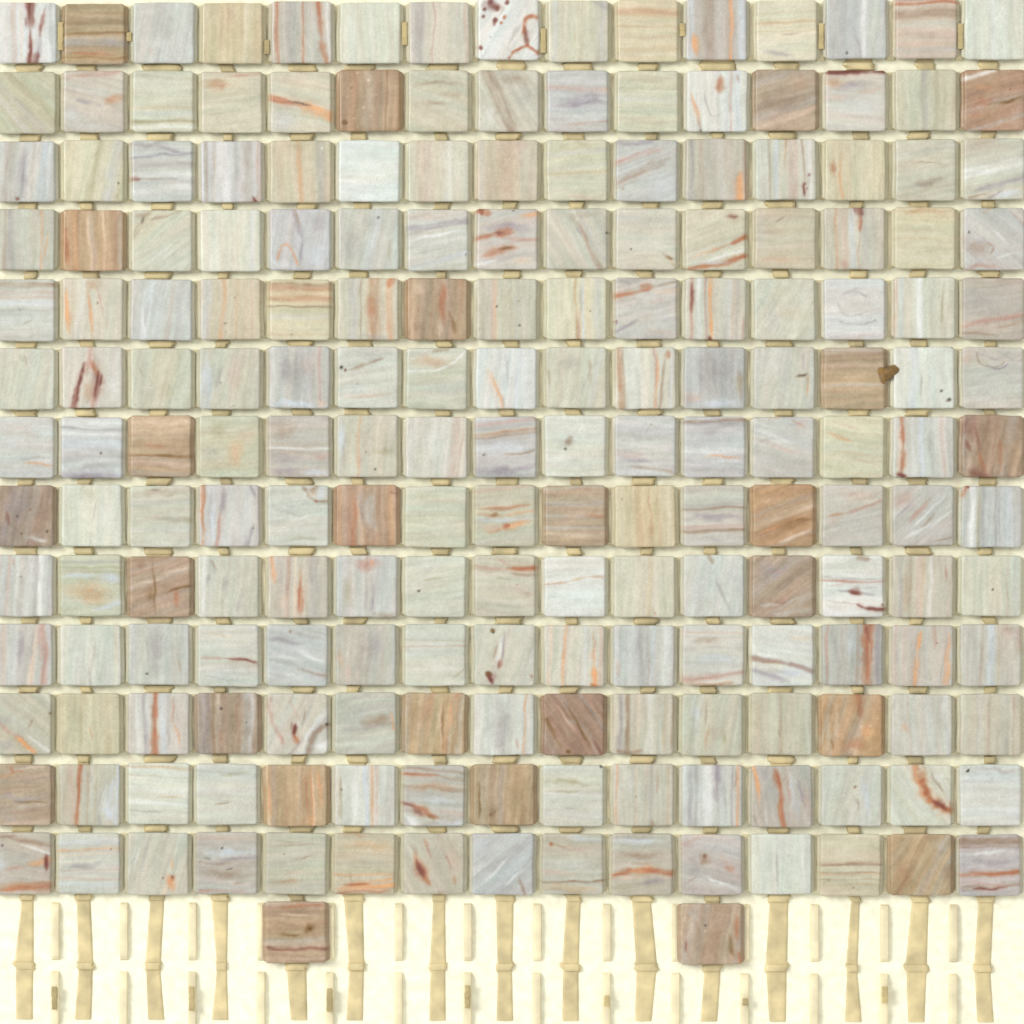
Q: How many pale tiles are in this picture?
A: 172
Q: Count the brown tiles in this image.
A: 25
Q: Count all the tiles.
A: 197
